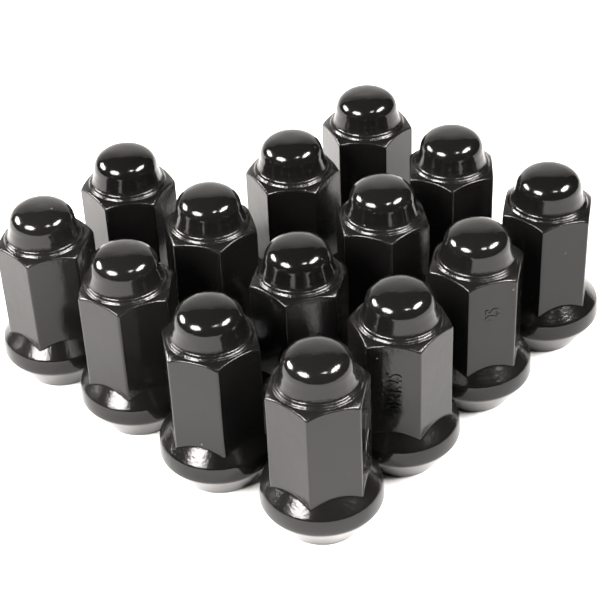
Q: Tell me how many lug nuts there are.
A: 14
